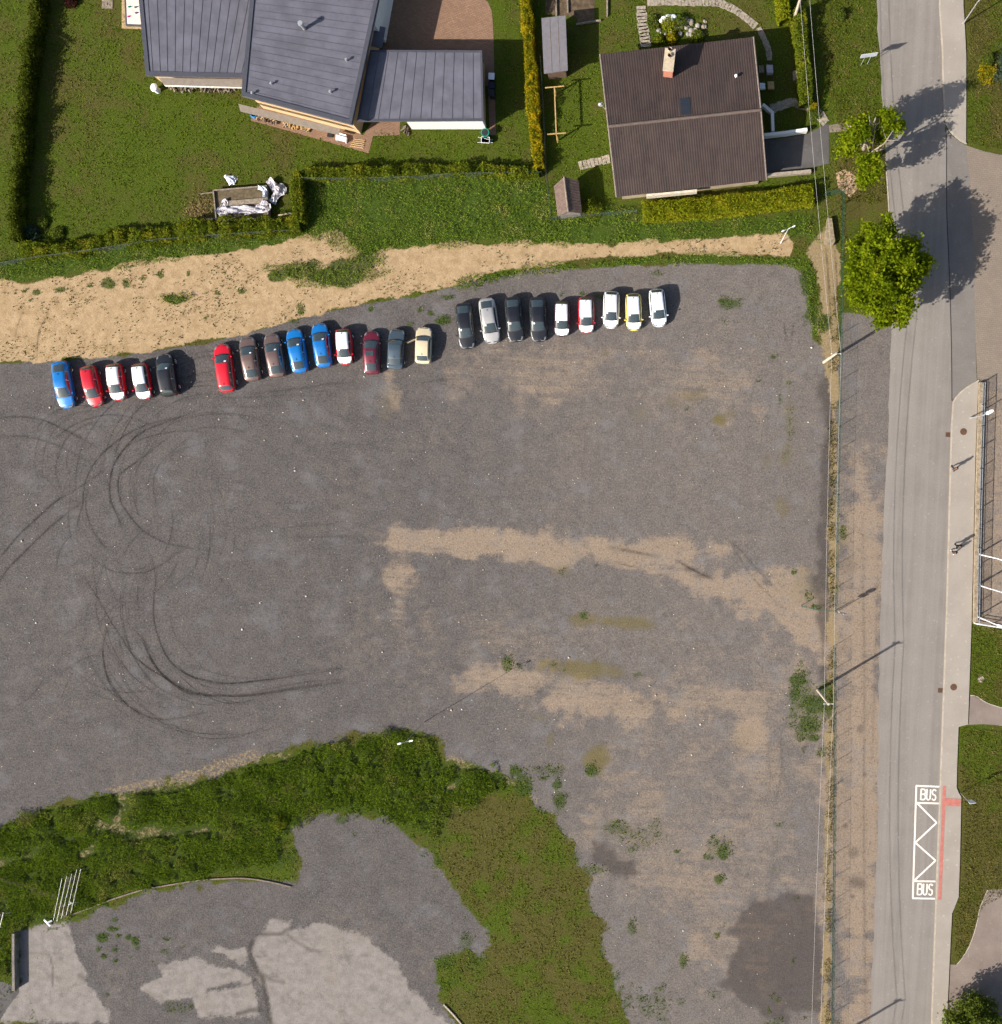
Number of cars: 23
